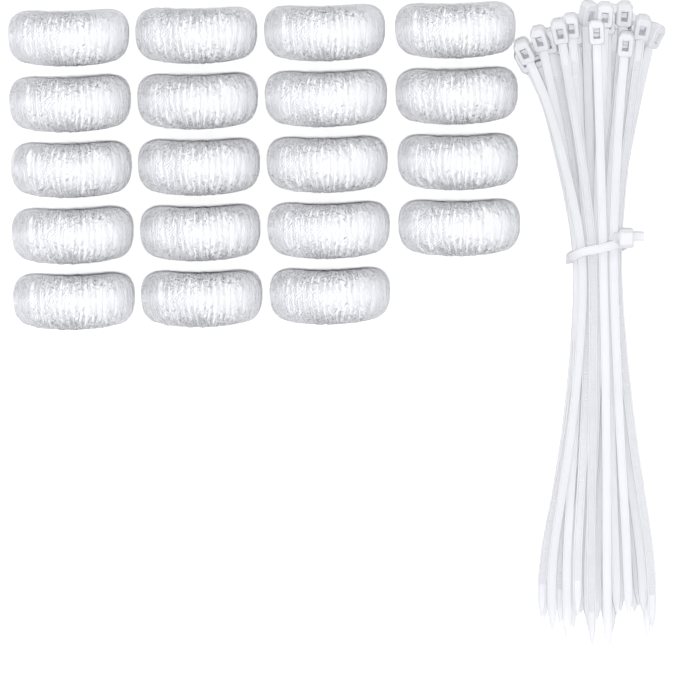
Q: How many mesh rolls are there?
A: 19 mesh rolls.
